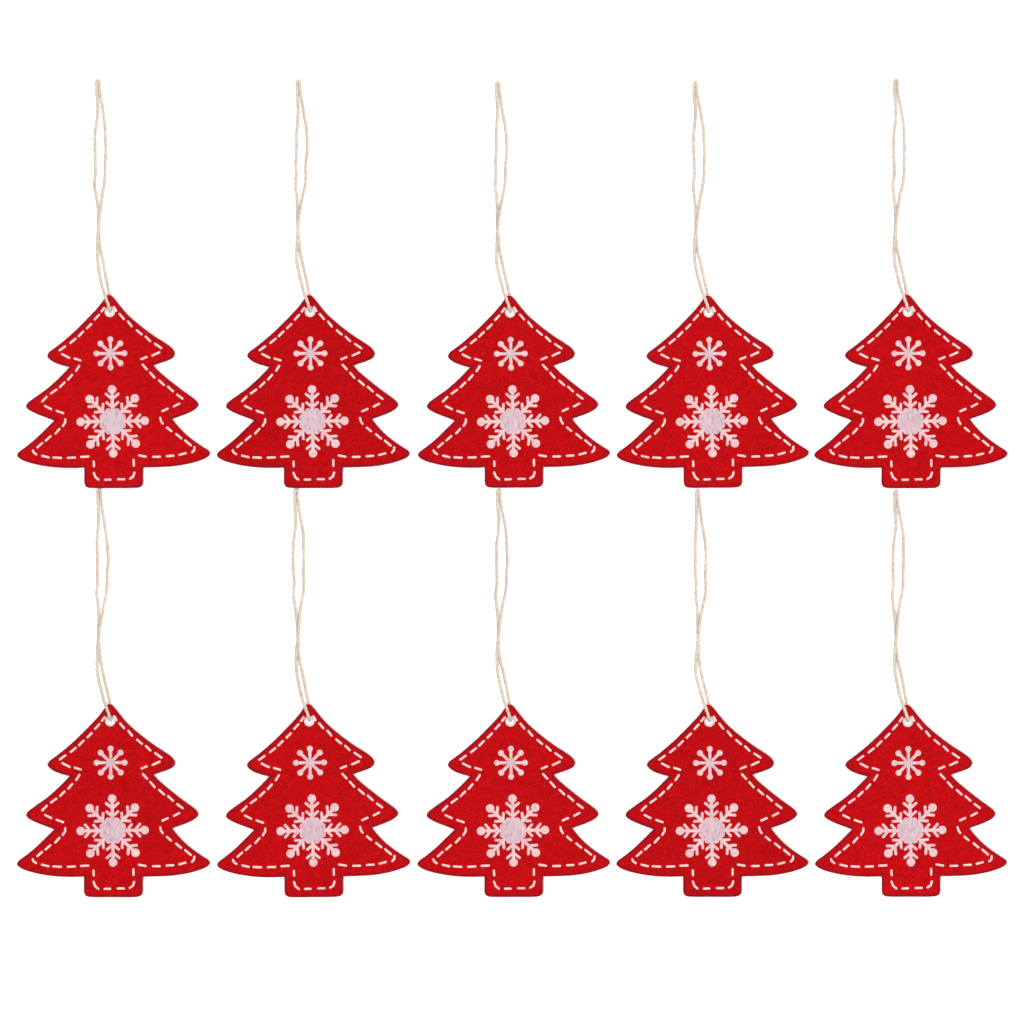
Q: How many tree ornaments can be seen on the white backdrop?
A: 10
